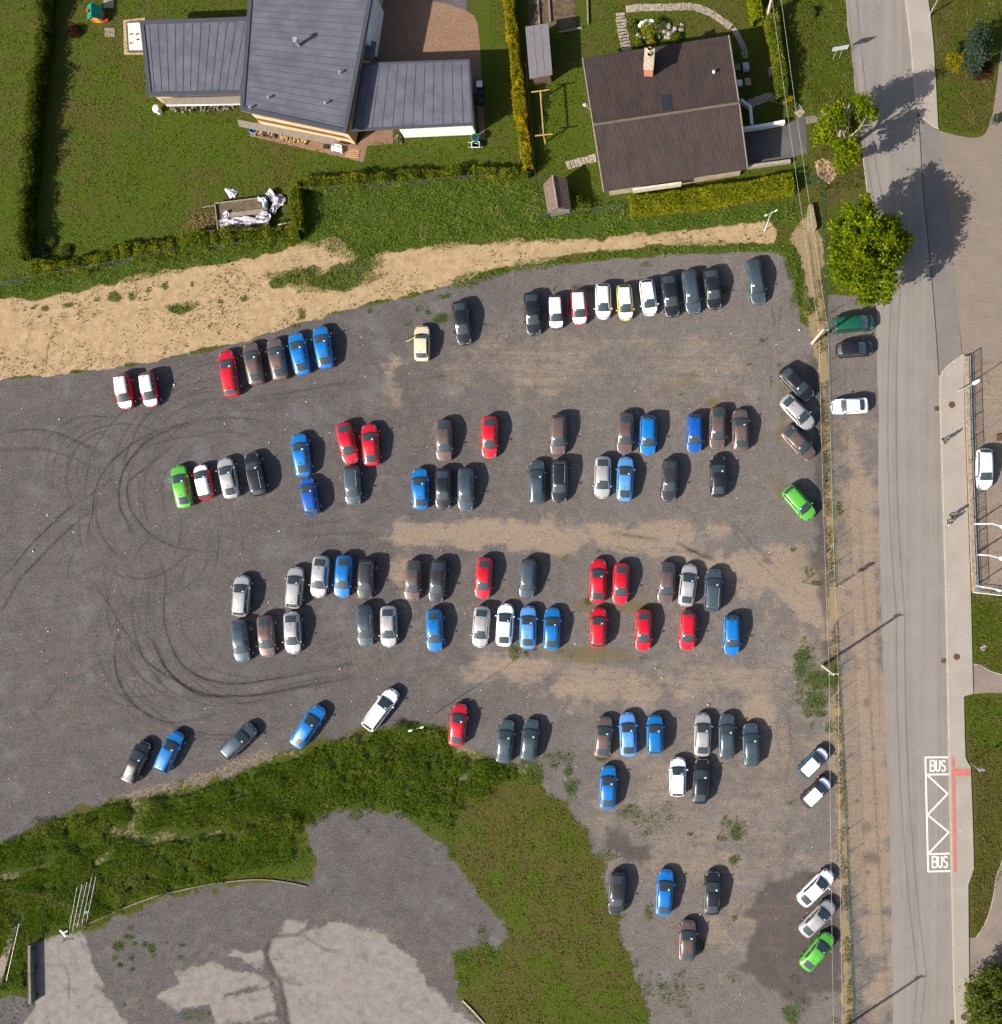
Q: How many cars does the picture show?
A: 107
